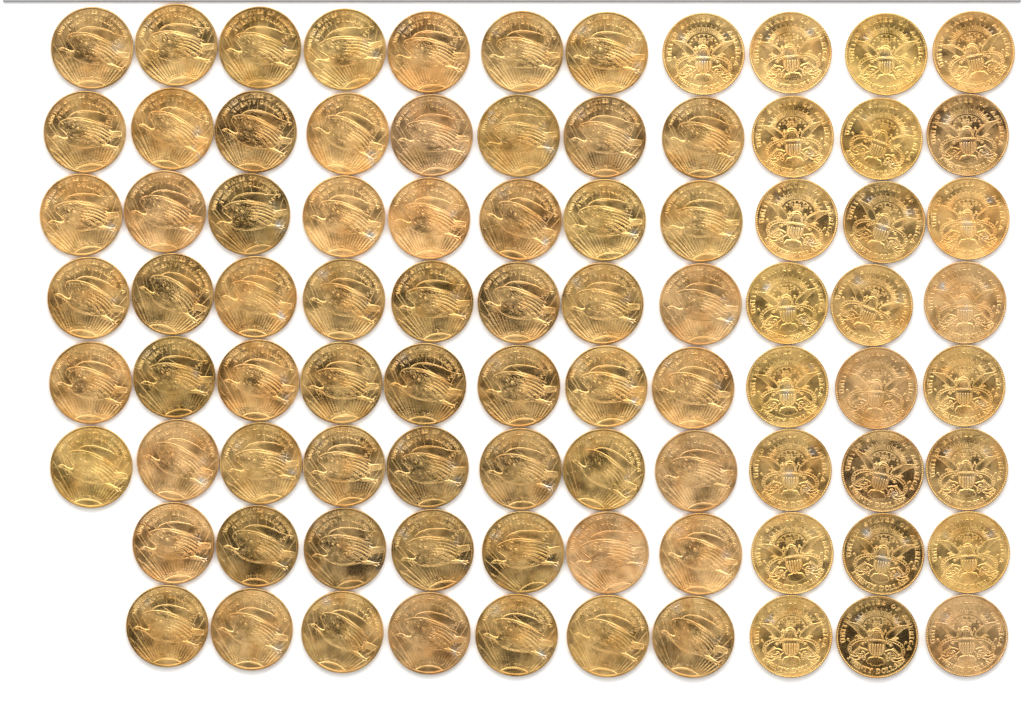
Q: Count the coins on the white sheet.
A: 86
